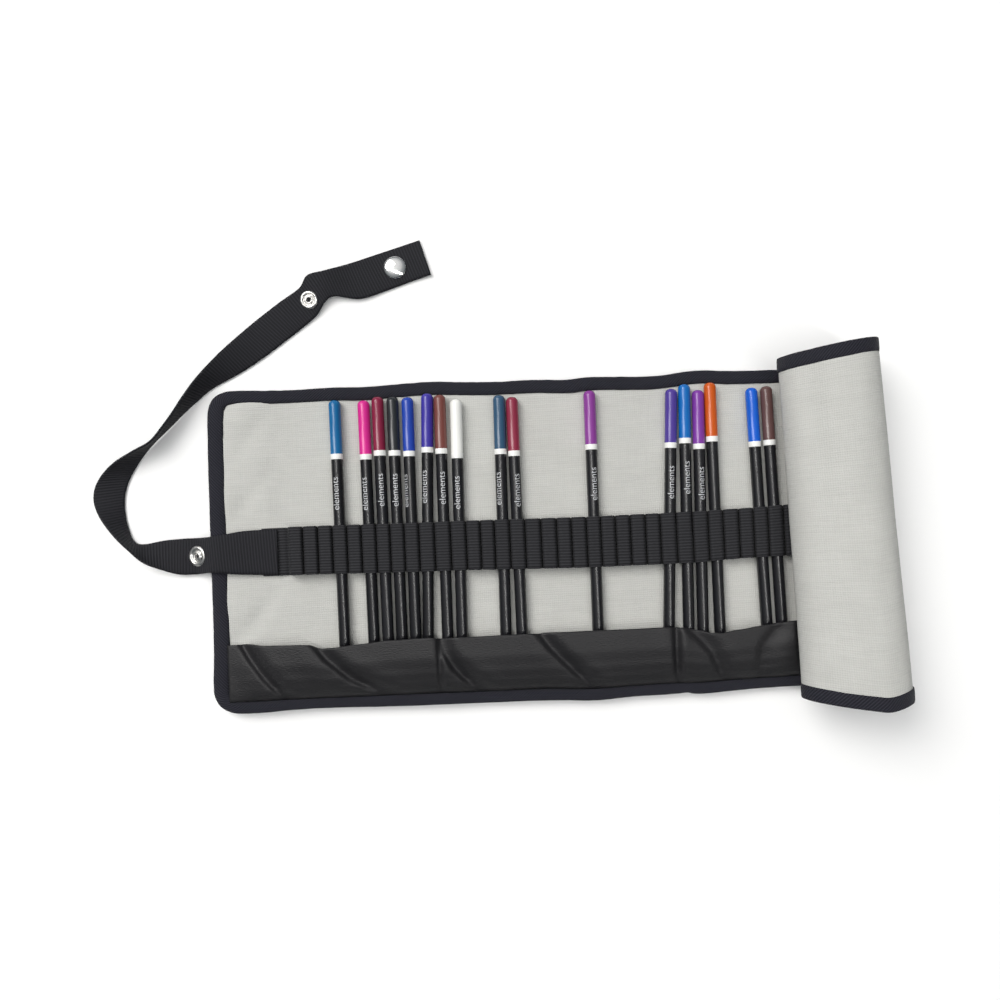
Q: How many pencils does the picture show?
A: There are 17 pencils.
